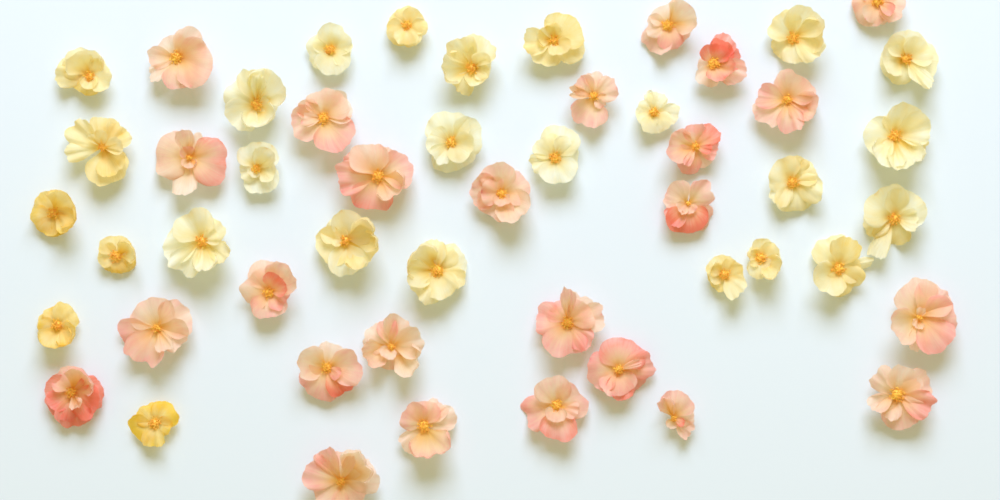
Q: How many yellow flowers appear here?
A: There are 26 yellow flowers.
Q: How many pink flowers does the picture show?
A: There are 25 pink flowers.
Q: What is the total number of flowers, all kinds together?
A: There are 51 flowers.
